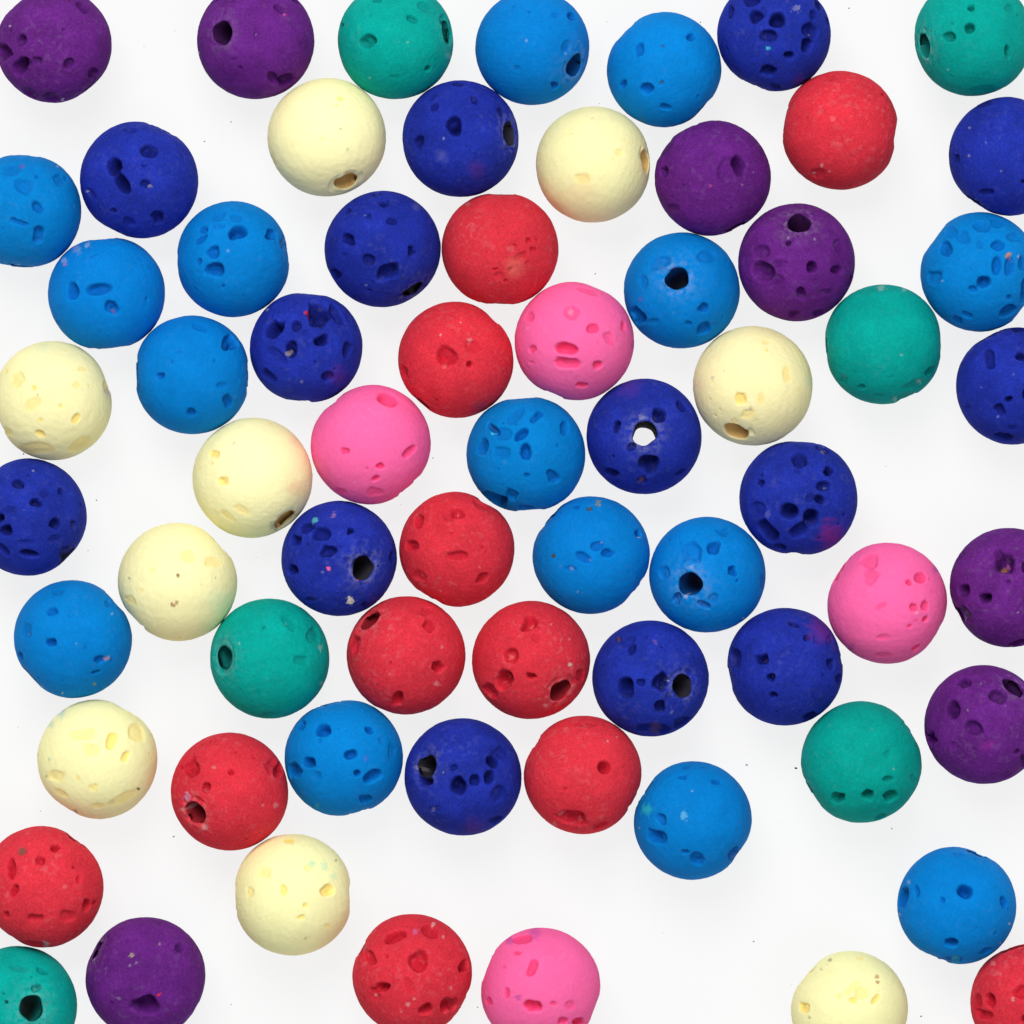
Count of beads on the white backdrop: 66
